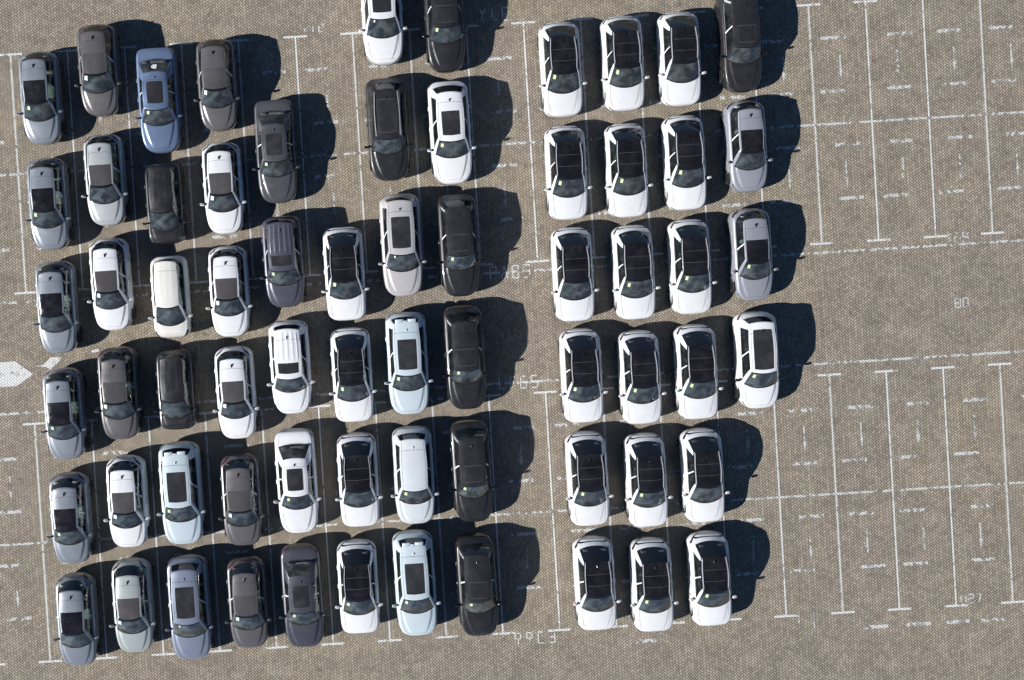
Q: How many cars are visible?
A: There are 67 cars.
